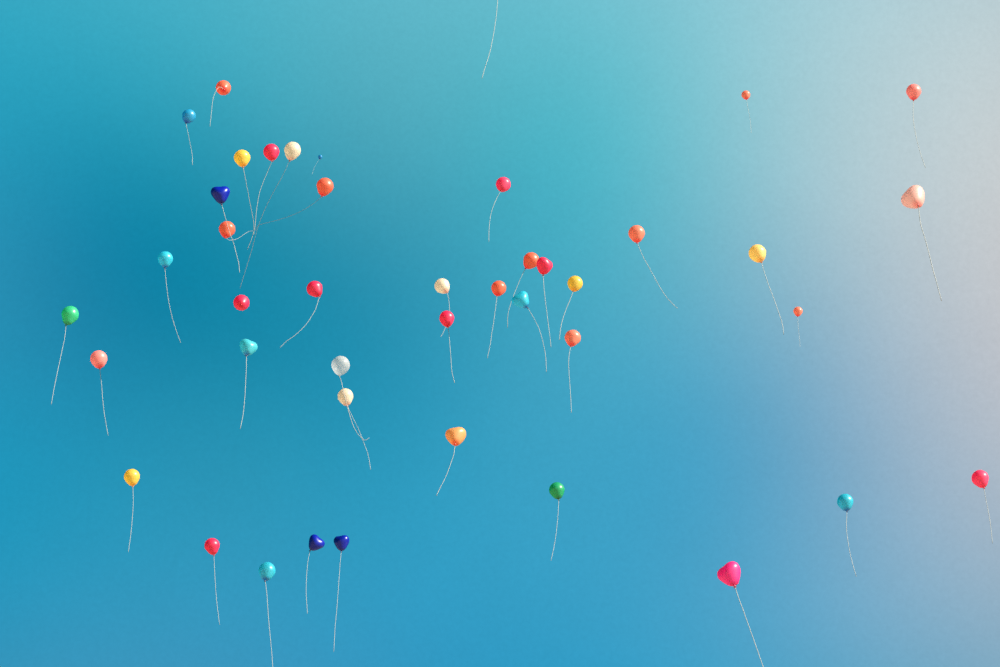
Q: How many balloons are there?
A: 42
